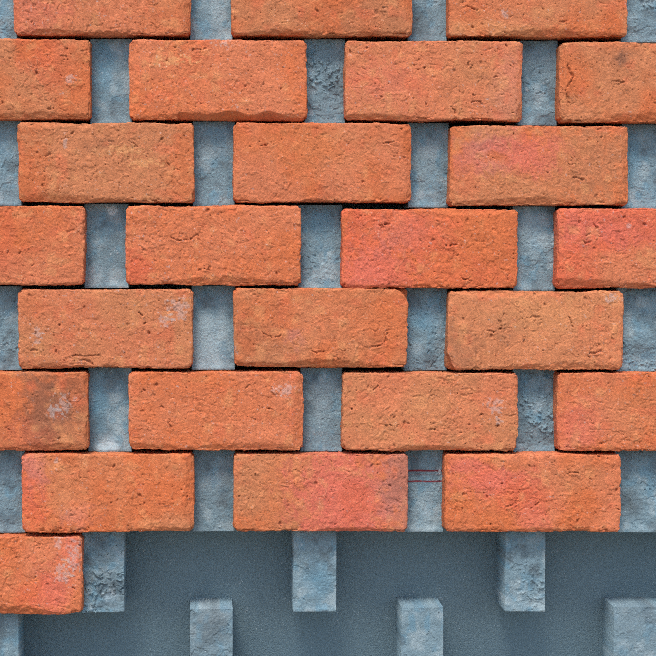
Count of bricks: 25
